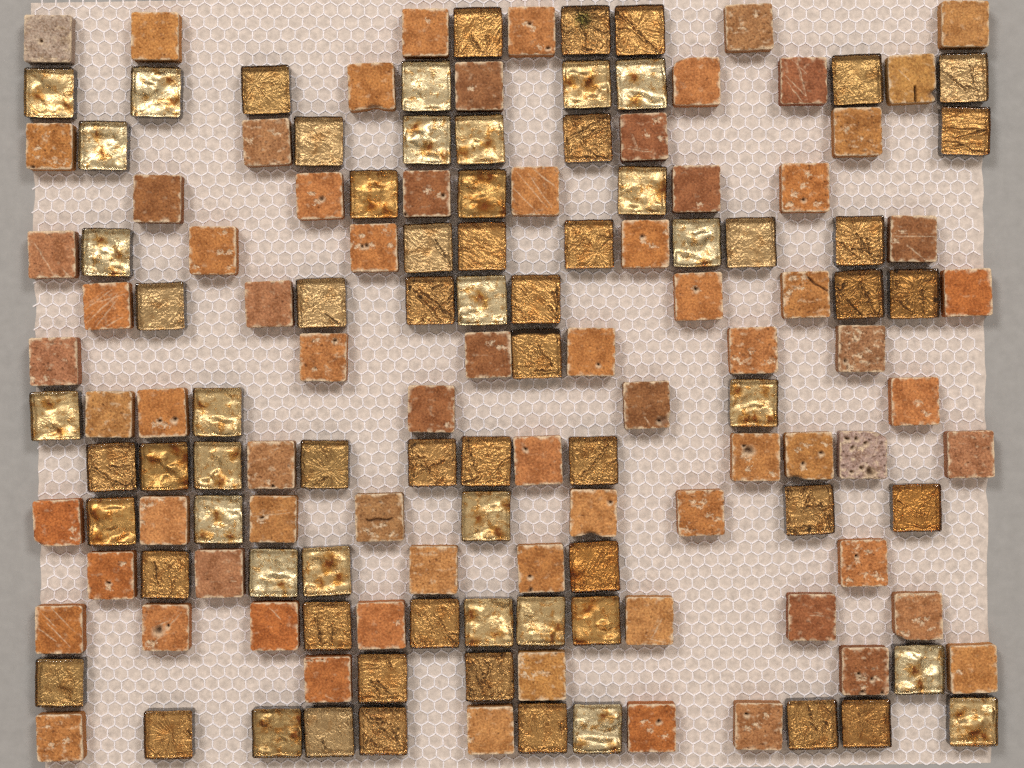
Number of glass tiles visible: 72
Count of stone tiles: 74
